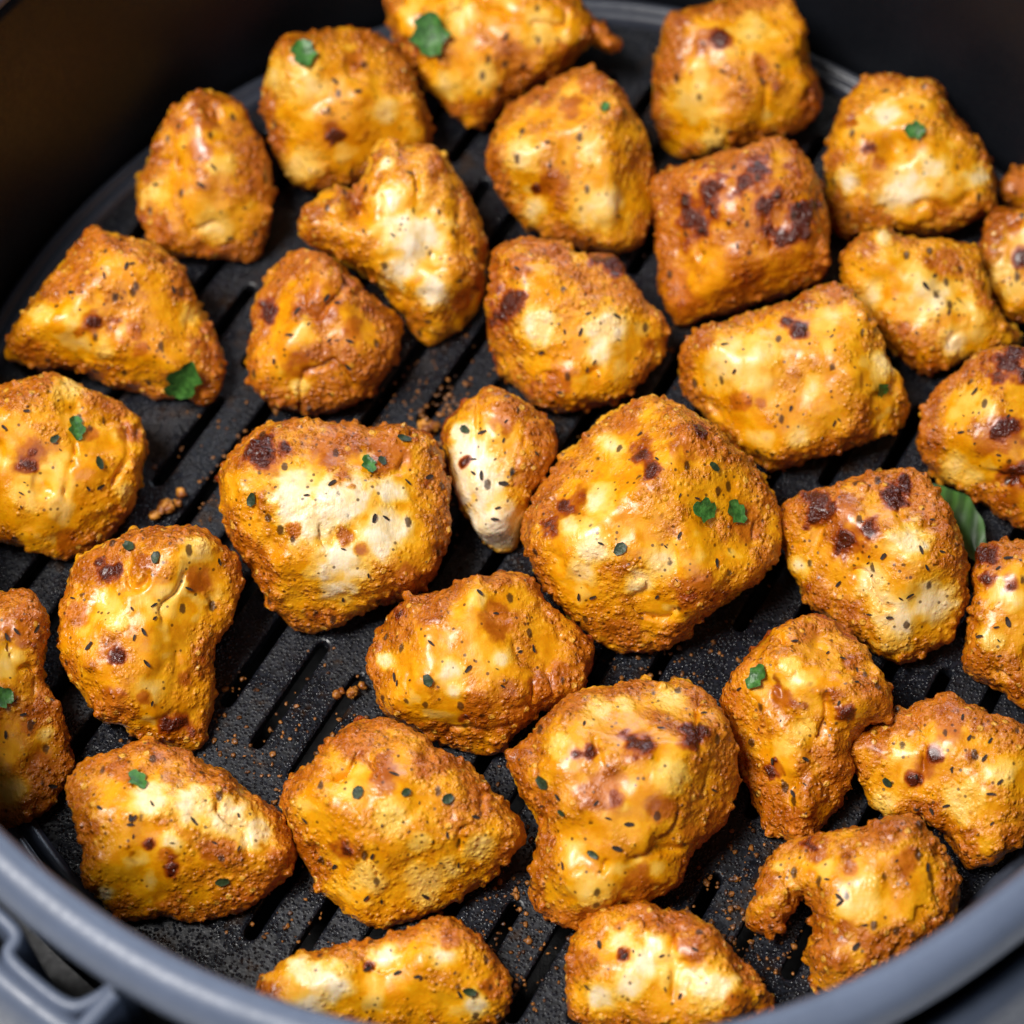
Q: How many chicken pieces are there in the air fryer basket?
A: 33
